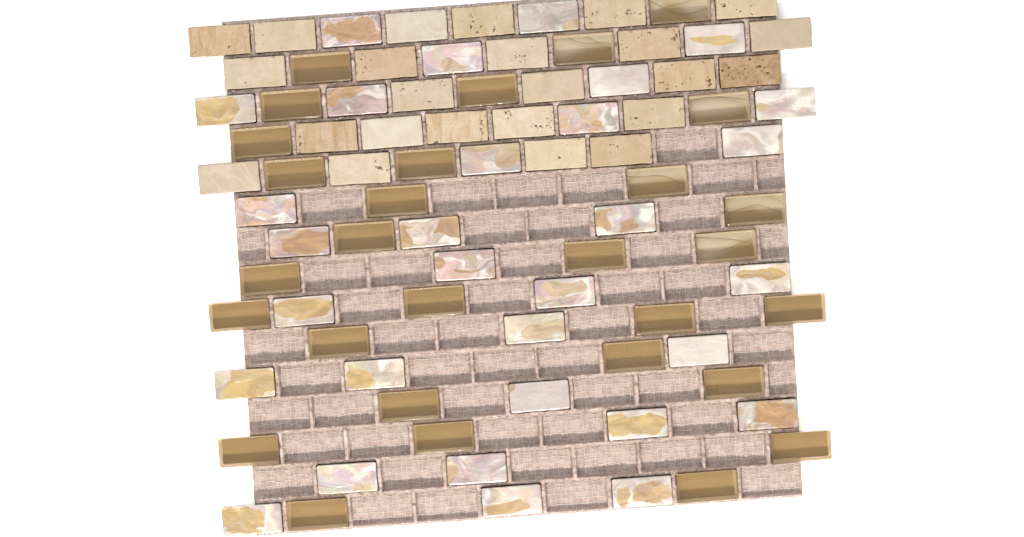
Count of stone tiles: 24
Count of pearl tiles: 31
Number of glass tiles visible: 29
